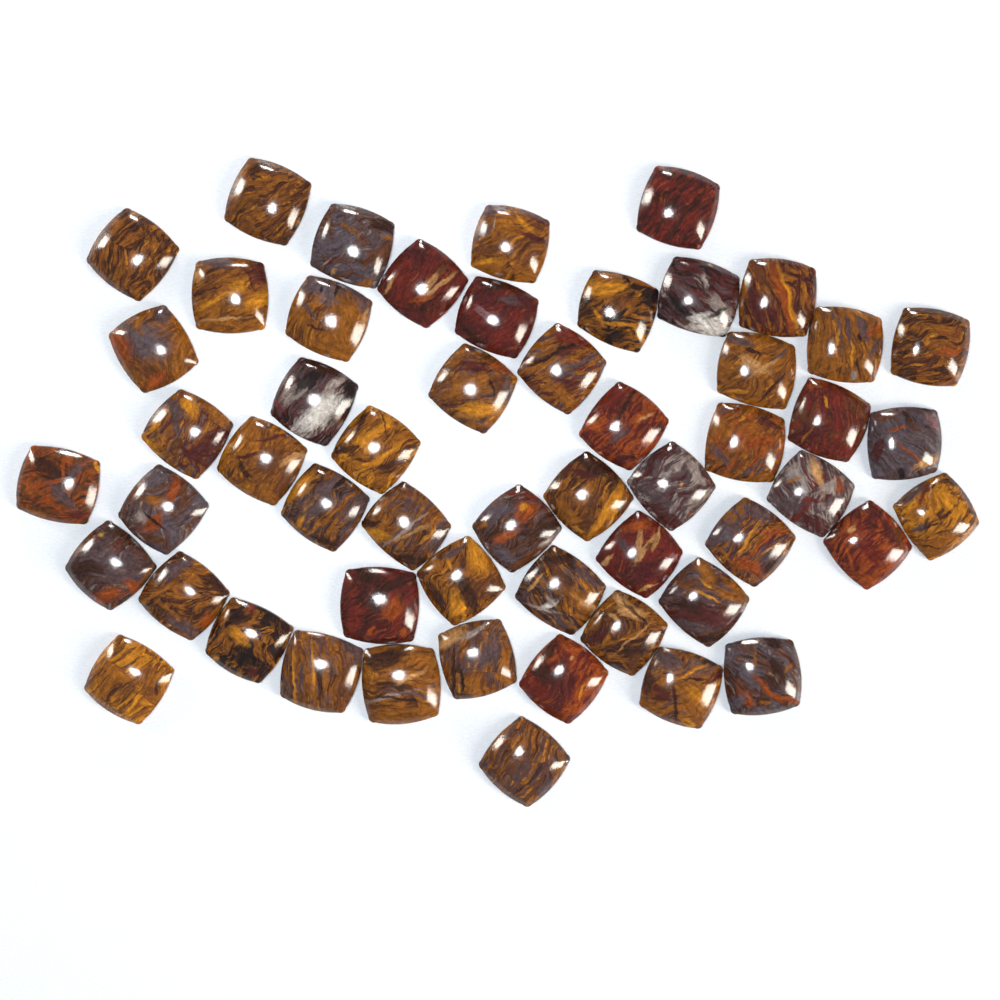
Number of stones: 54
